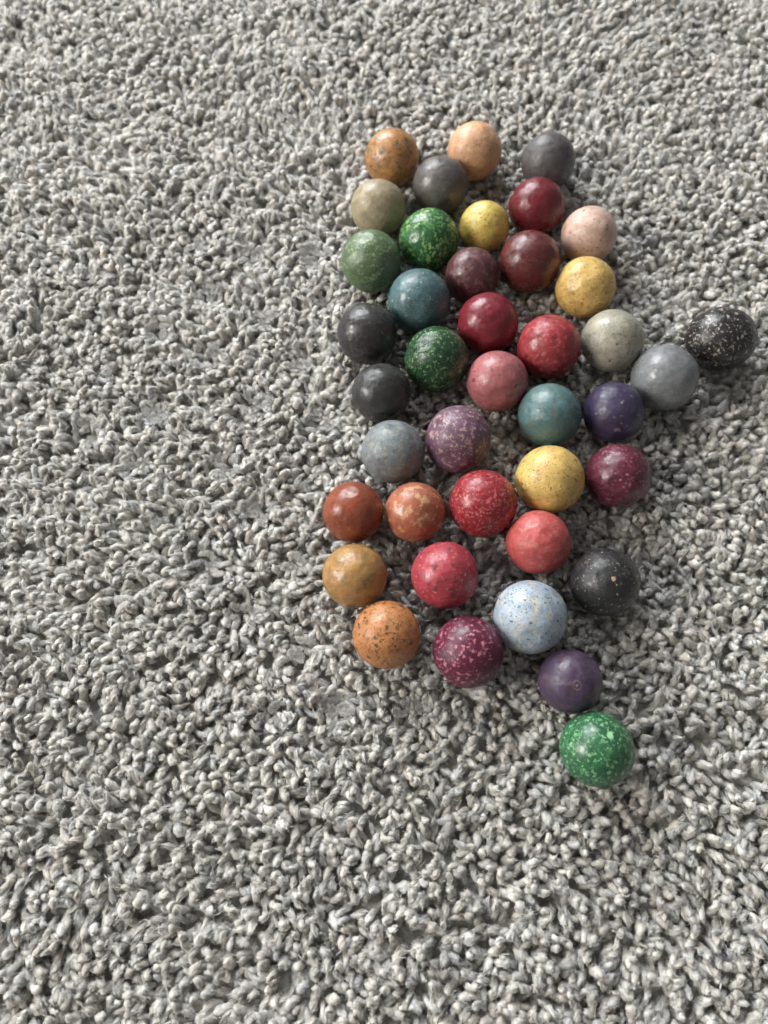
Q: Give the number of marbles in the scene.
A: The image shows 41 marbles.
